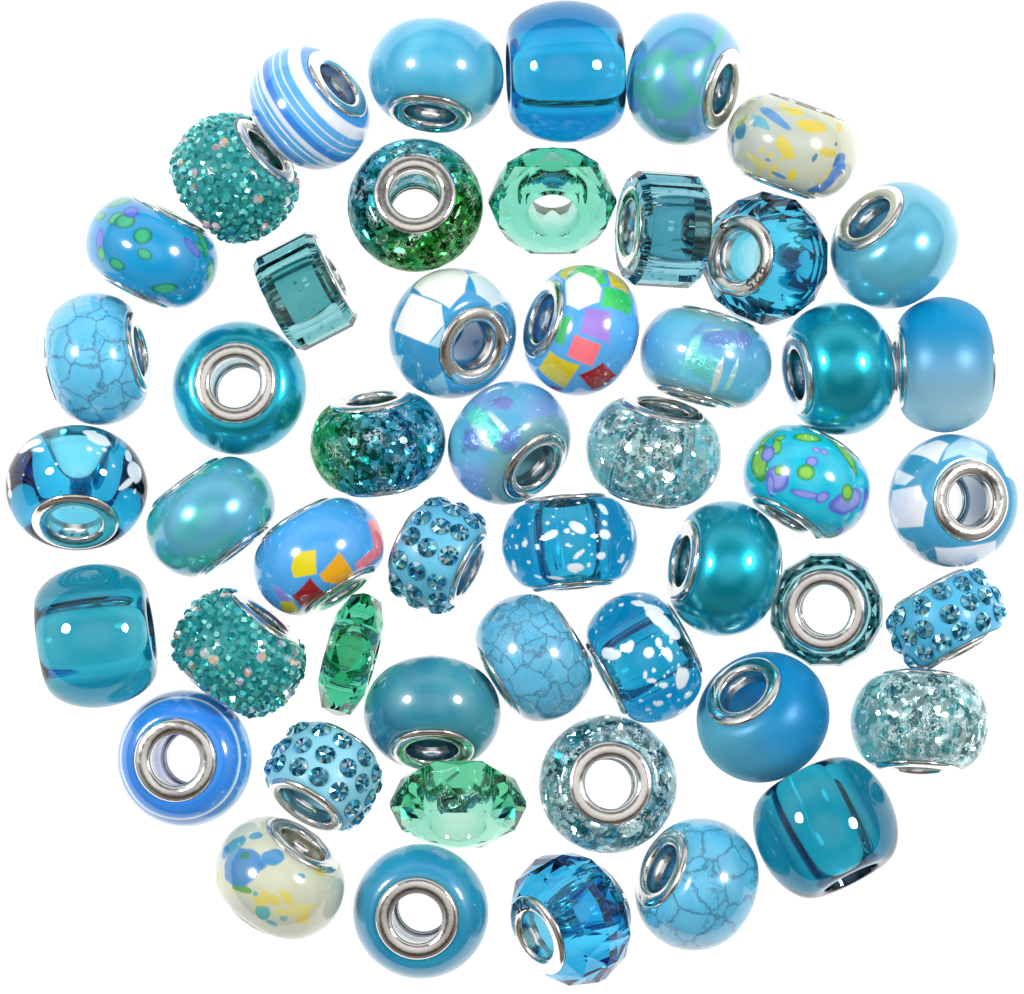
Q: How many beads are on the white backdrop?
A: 50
